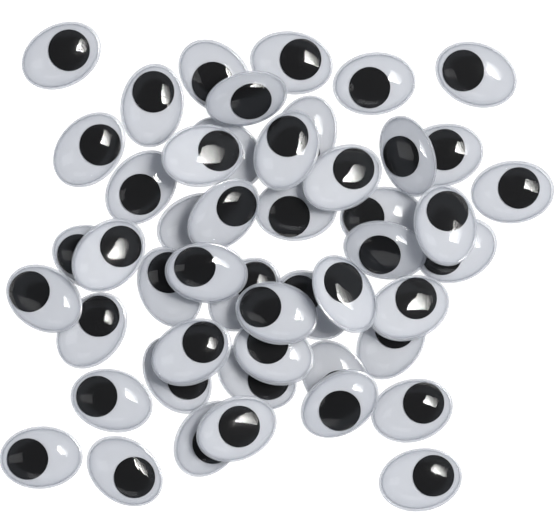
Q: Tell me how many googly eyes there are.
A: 49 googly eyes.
